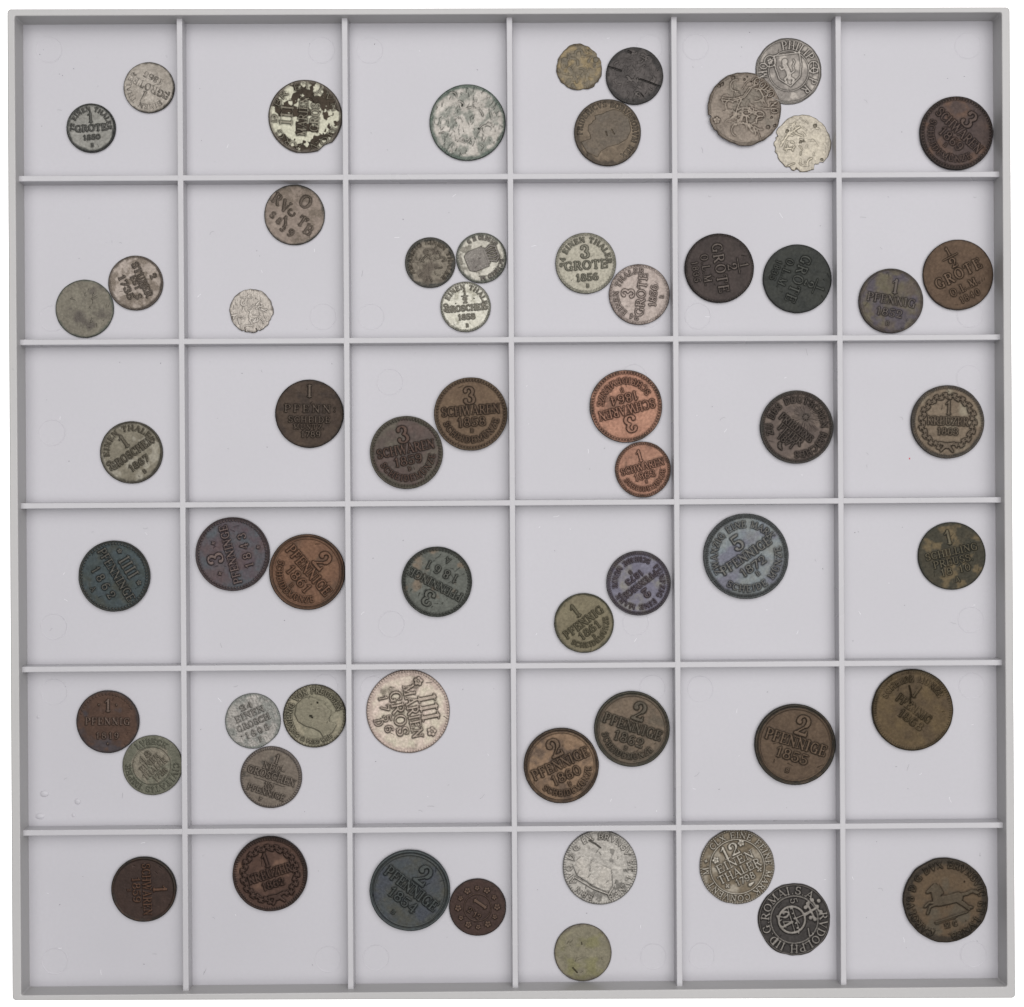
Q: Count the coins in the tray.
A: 59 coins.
